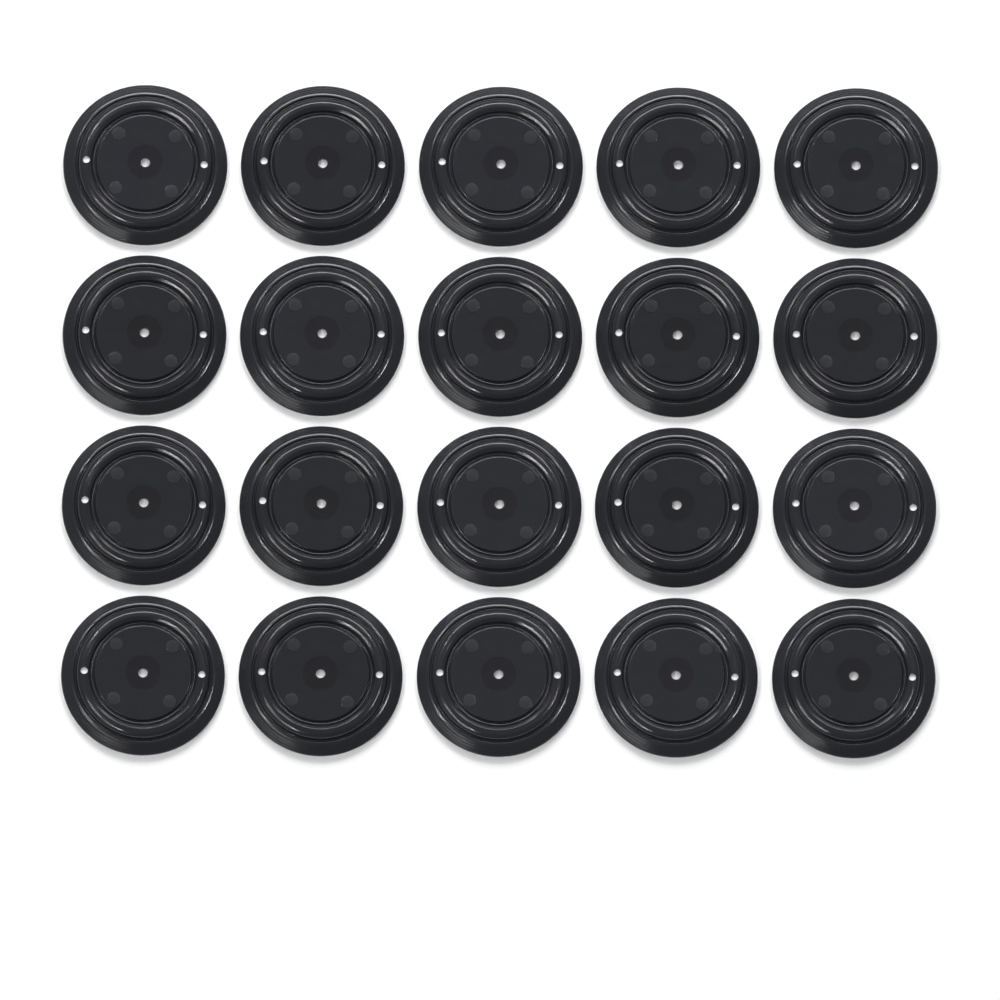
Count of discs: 20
